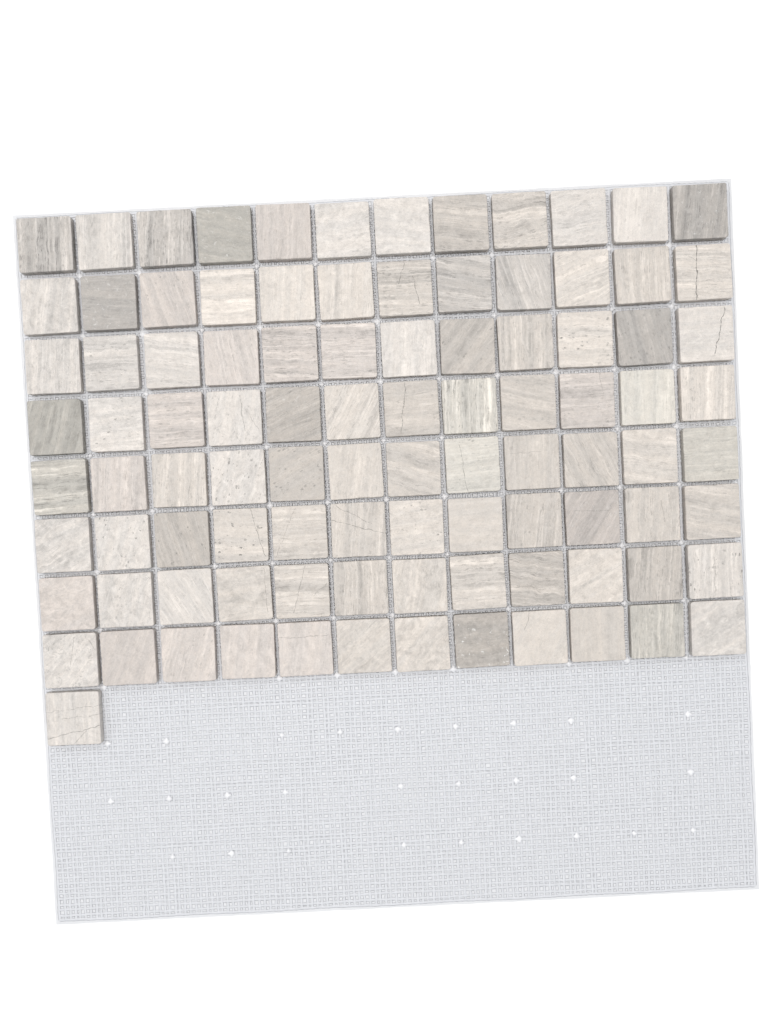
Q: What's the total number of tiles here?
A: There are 97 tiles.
